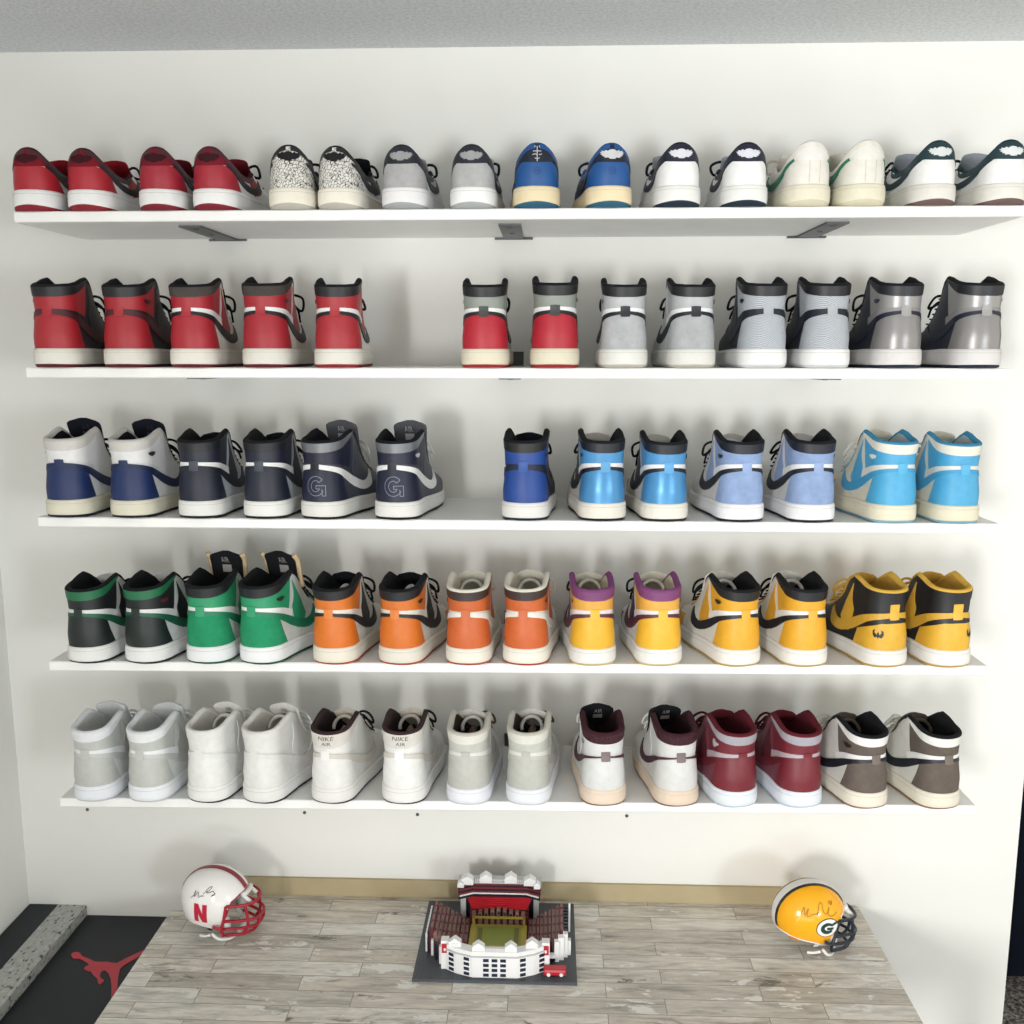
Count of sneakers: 70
